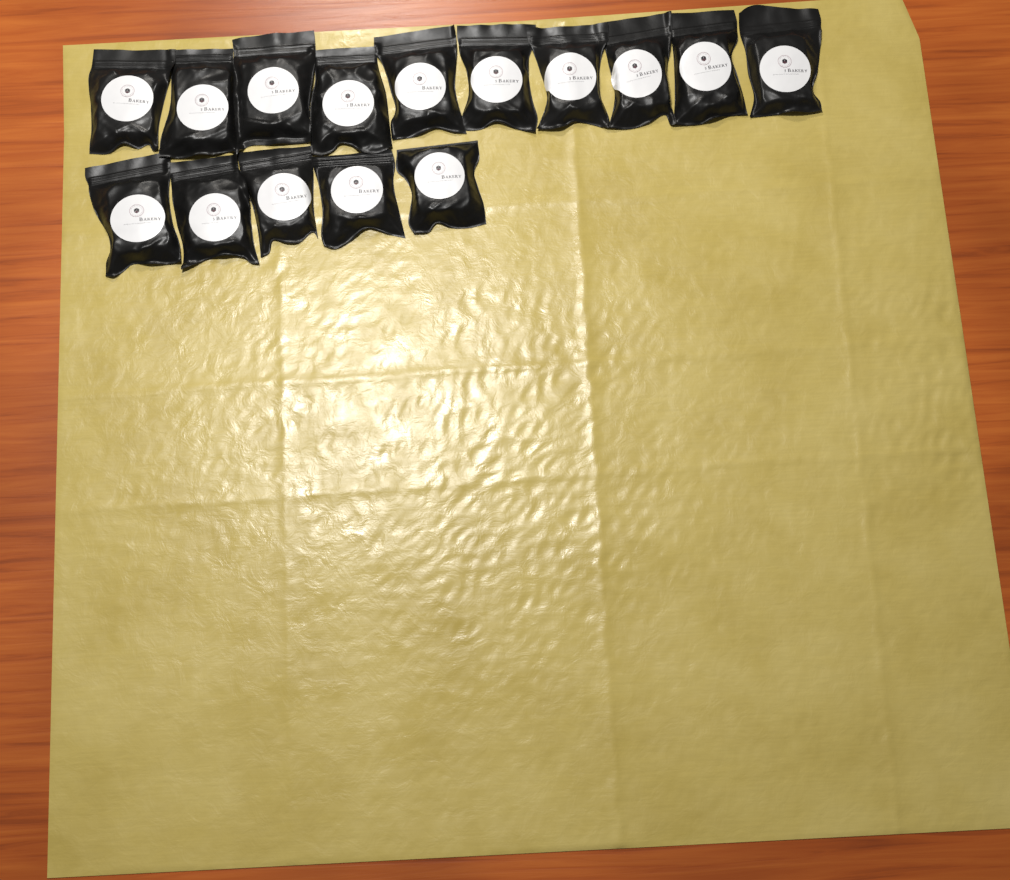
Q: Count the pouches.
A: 15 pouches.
